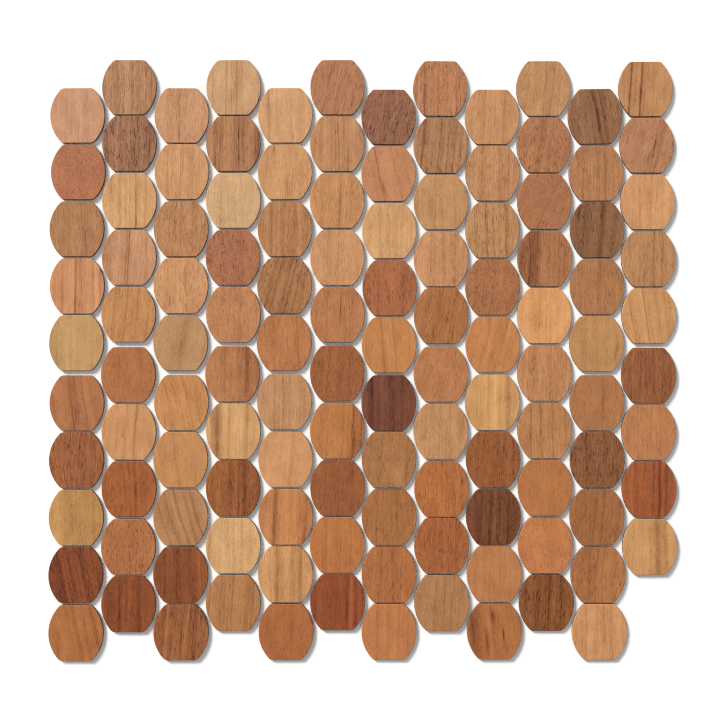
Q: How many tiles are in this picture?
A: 119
